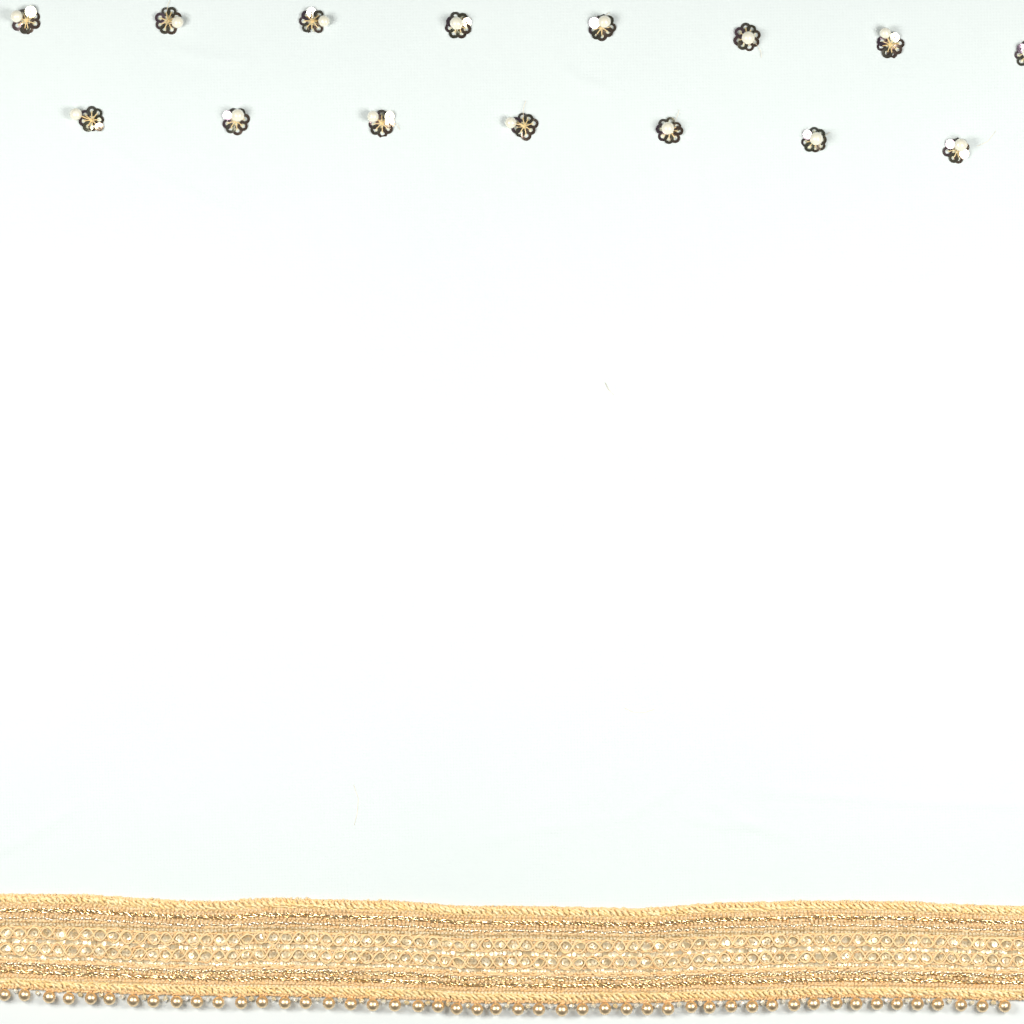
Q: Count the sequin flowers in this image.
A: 15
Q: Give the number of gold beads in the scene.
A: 48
